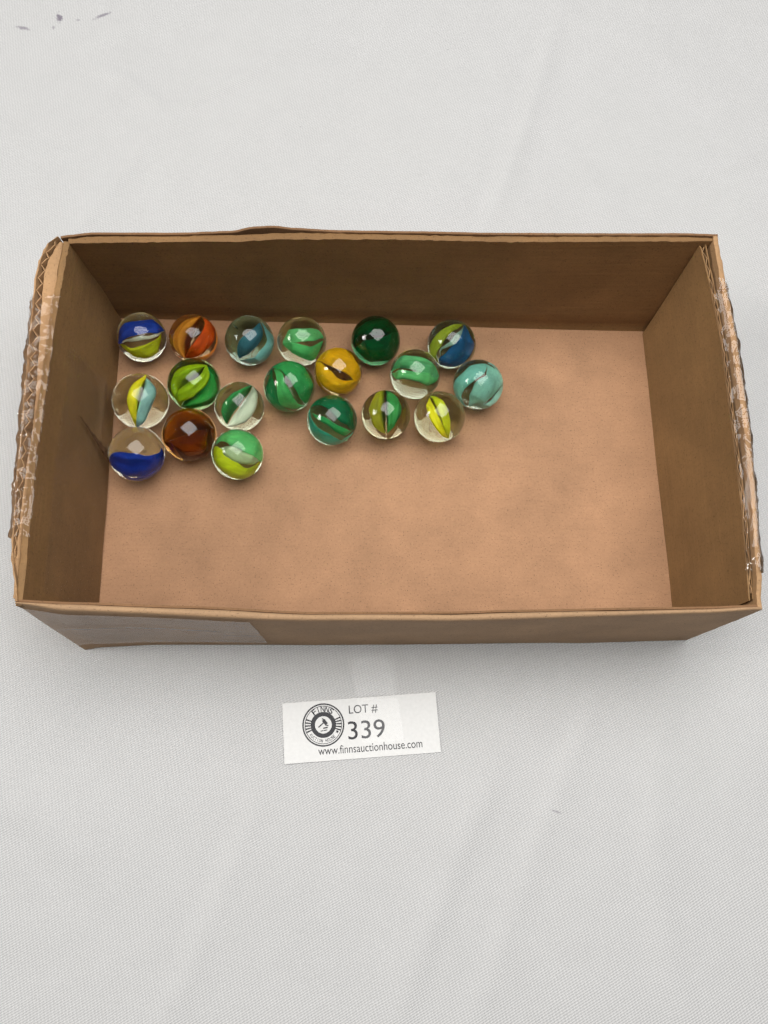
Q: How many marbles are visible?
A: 19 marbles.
